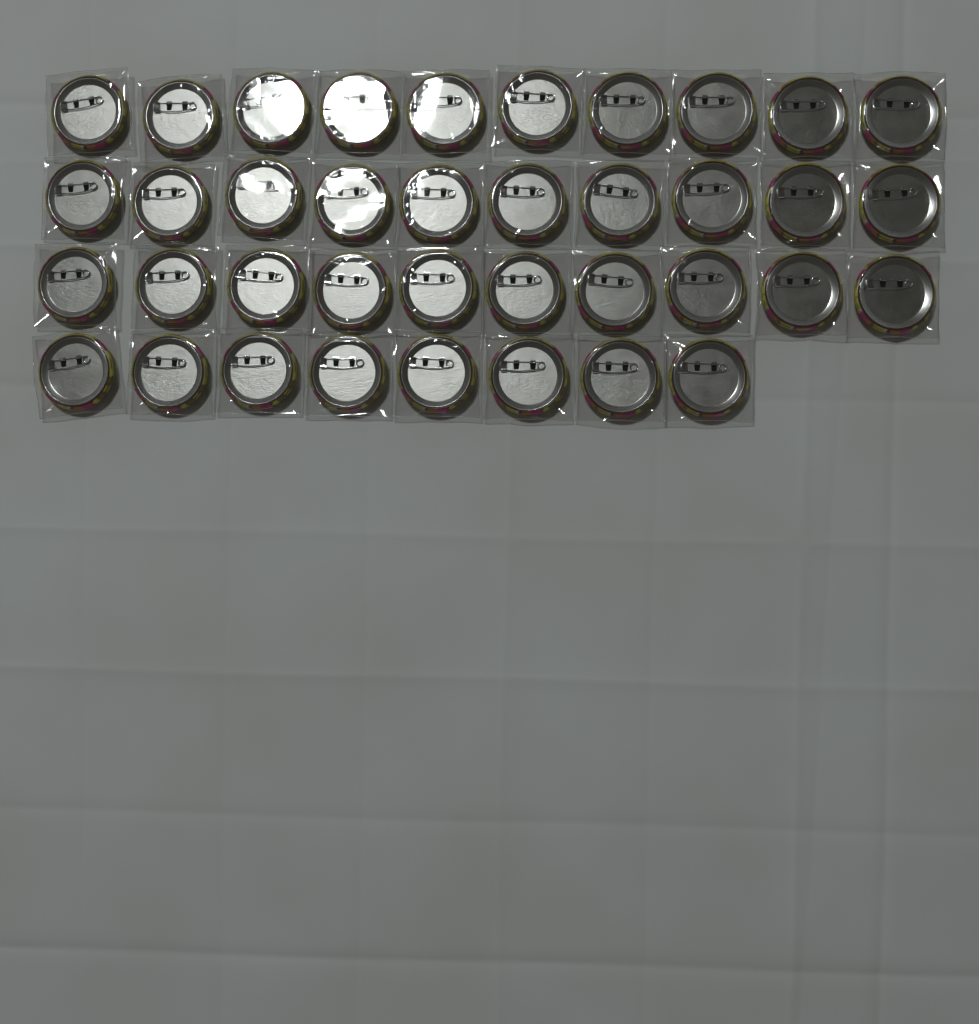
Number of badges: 38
